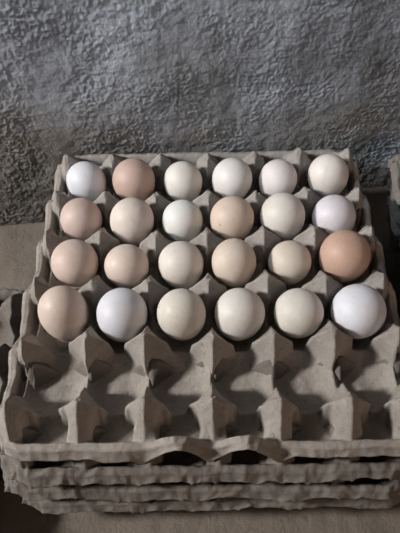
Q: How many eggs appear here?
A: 24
